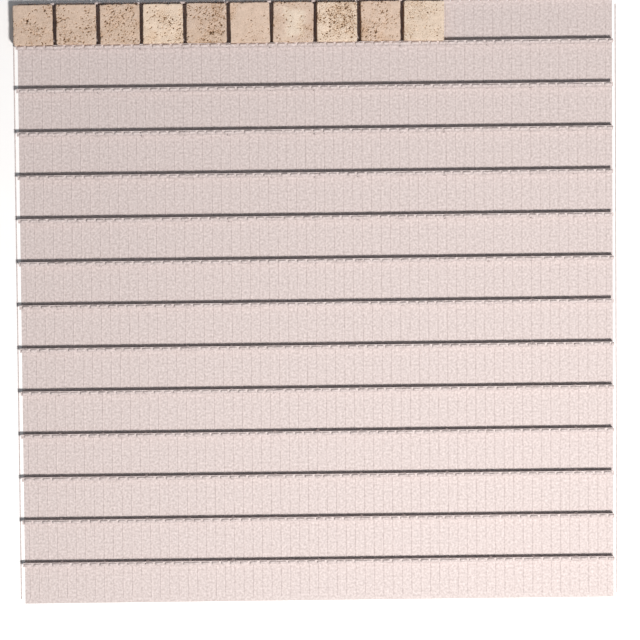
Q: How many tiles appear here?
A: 10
